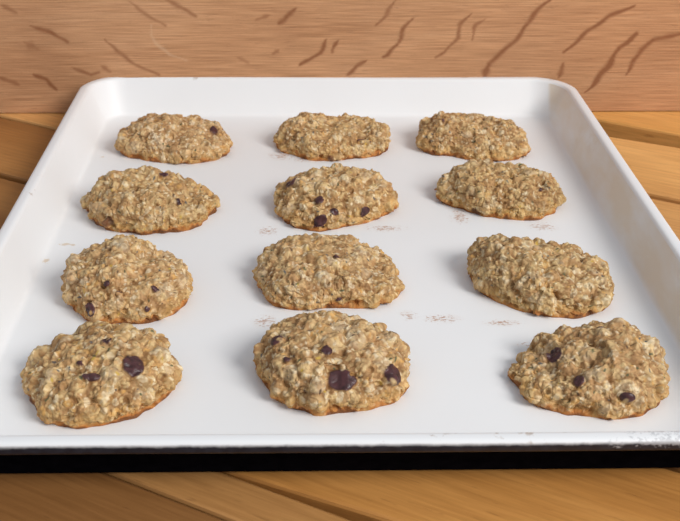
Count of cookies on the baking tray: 12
